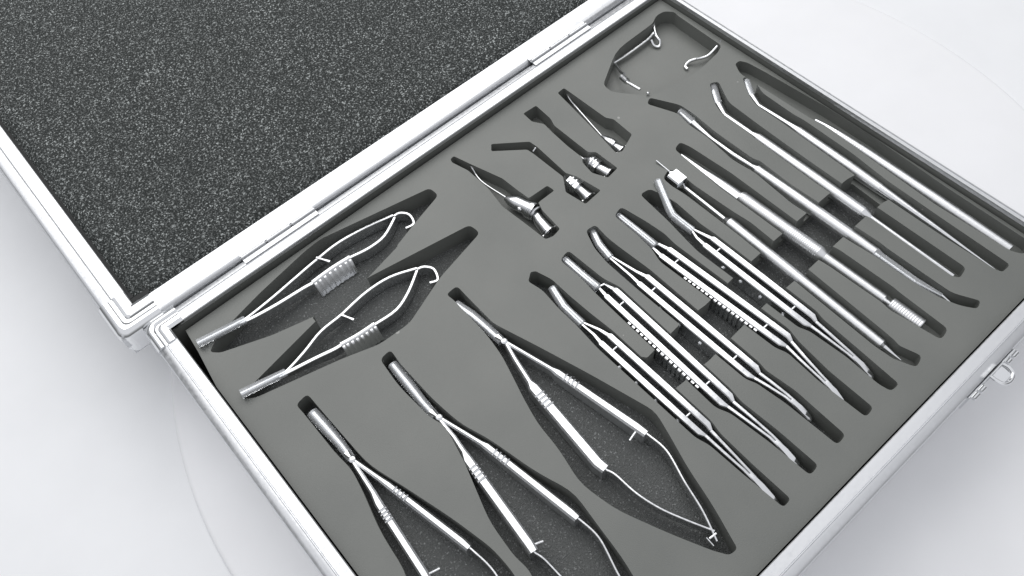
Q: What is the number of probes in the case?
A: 6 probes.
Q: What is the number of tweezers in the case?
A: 5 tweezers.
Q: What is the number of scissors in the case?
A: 5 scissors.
